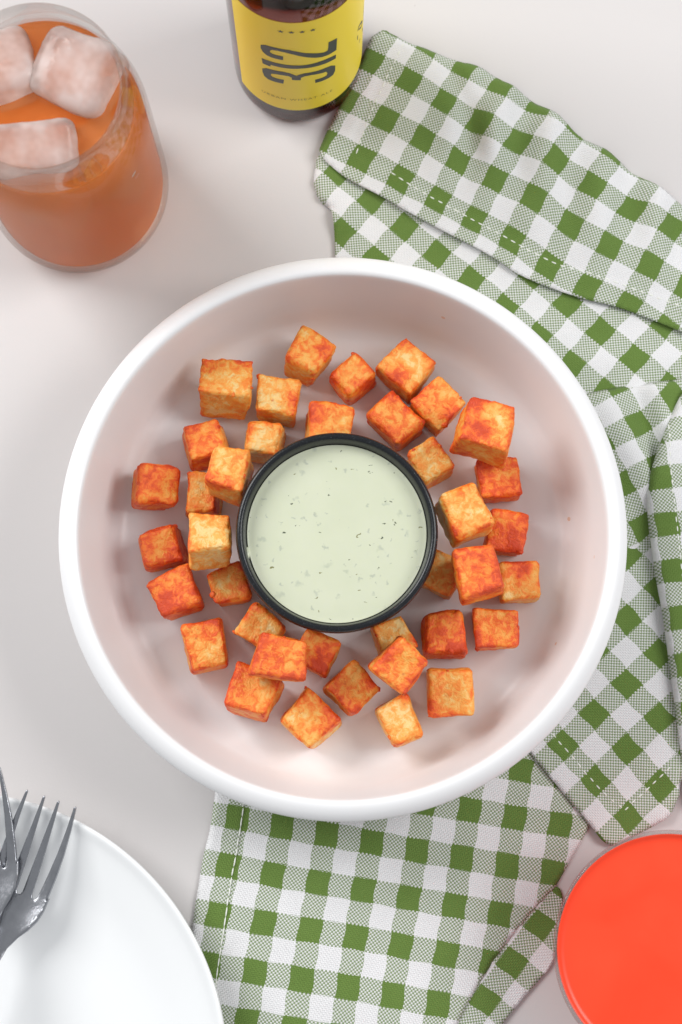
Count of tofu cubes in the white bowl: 38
